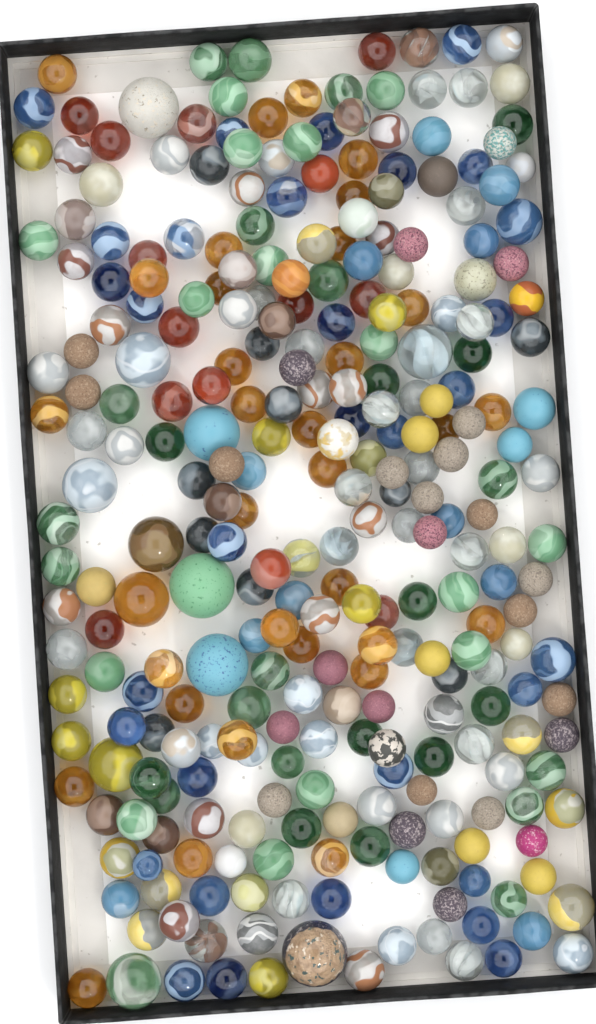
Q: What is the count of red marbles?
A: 14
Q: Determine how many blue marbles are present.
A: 48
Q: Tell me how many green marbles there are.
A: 44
